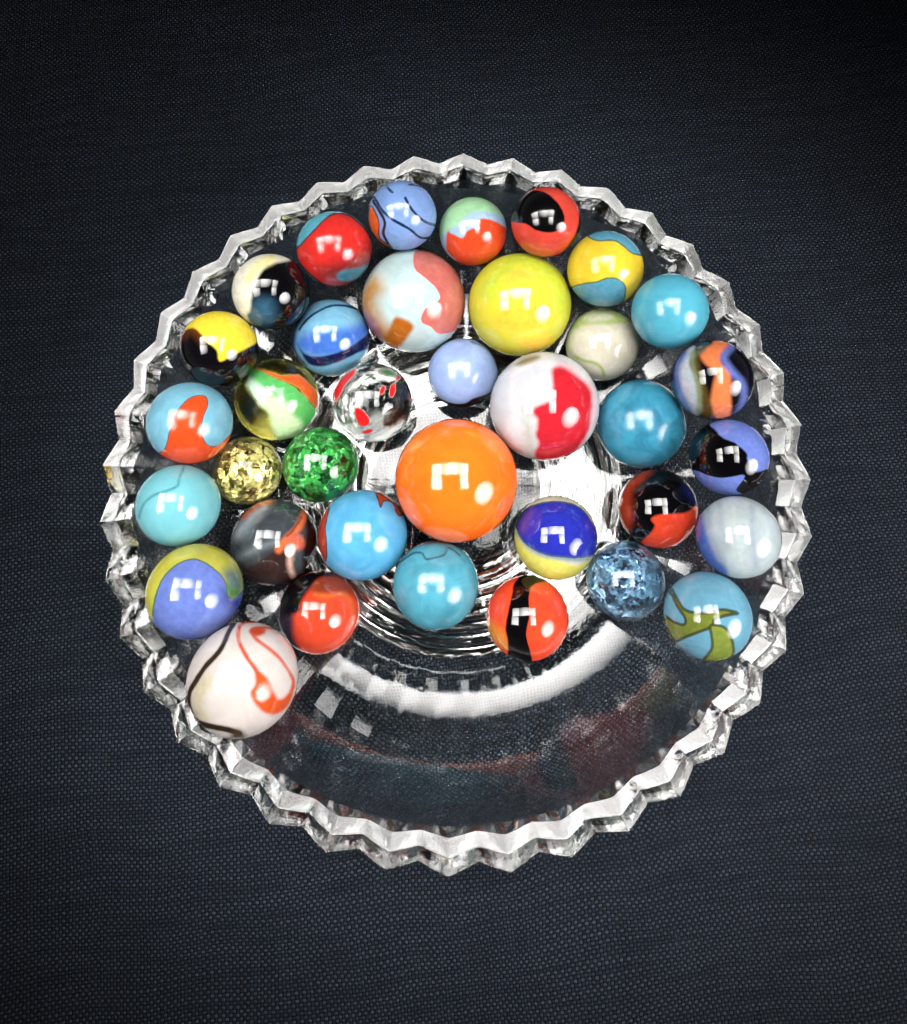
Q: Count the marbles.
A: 36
